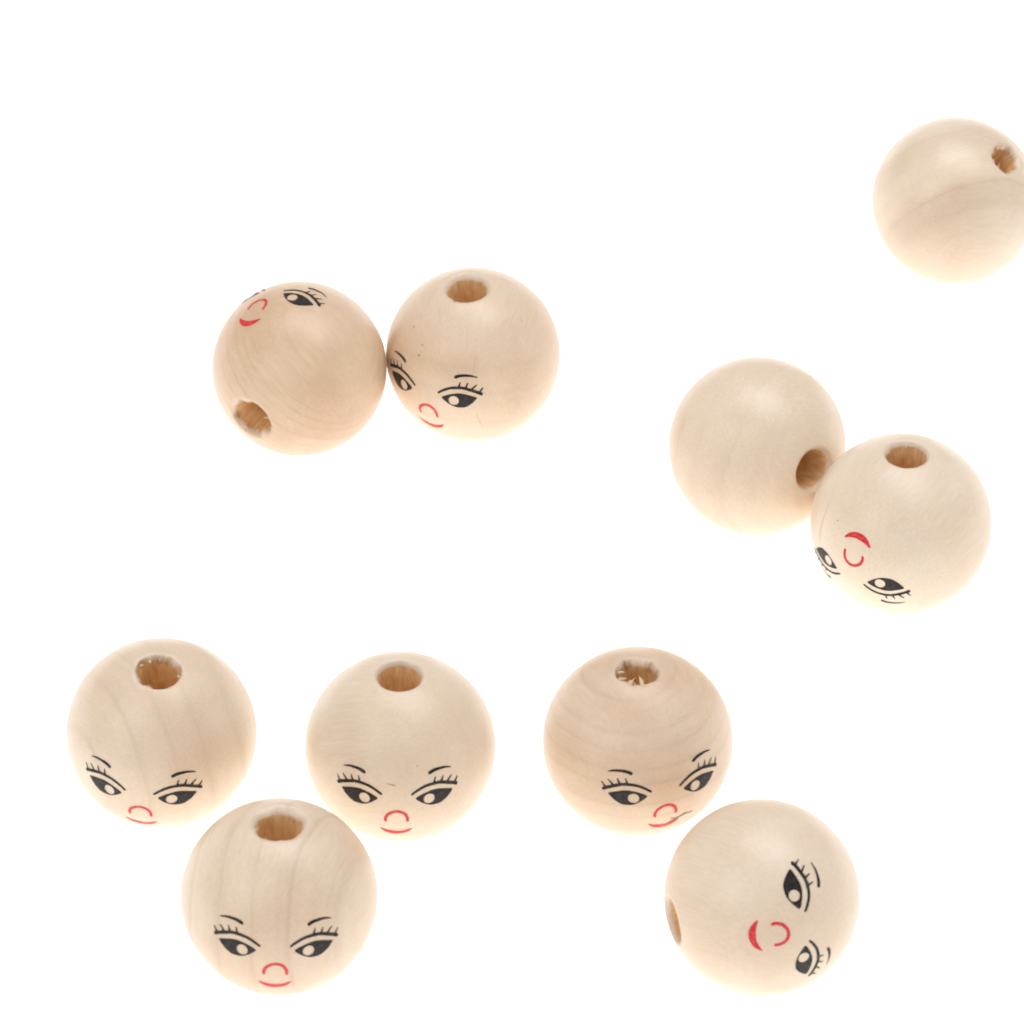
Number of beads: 10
